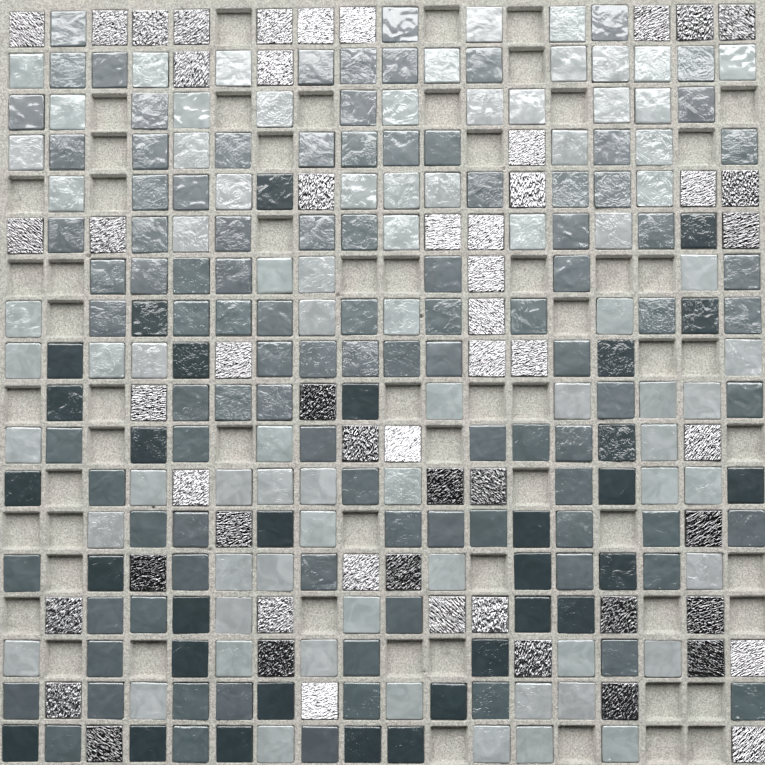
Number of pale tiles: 78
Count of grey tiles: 100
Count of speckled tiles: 55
